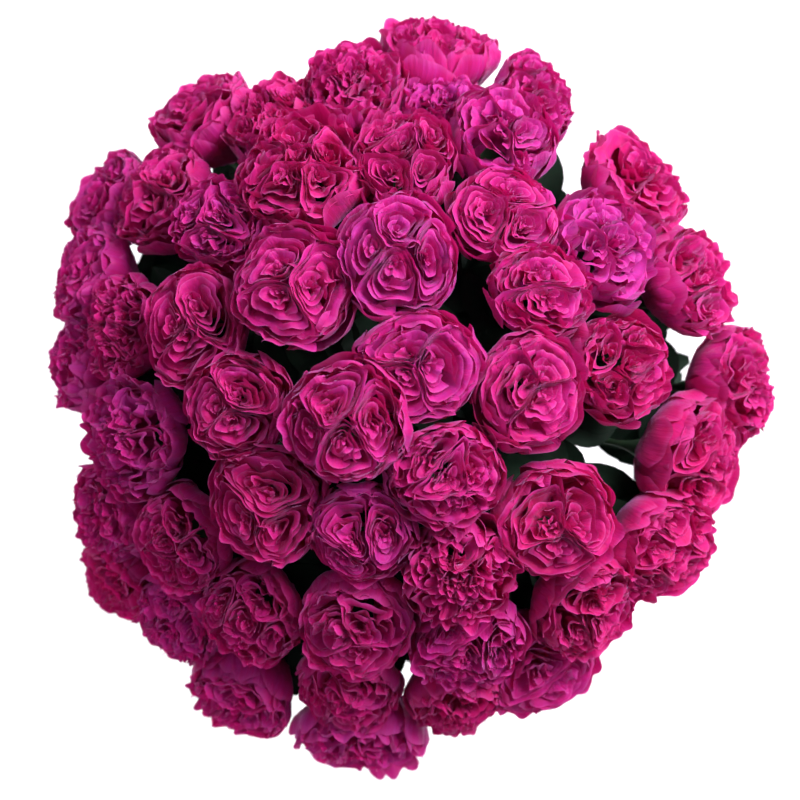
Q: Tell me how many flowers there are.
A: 50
